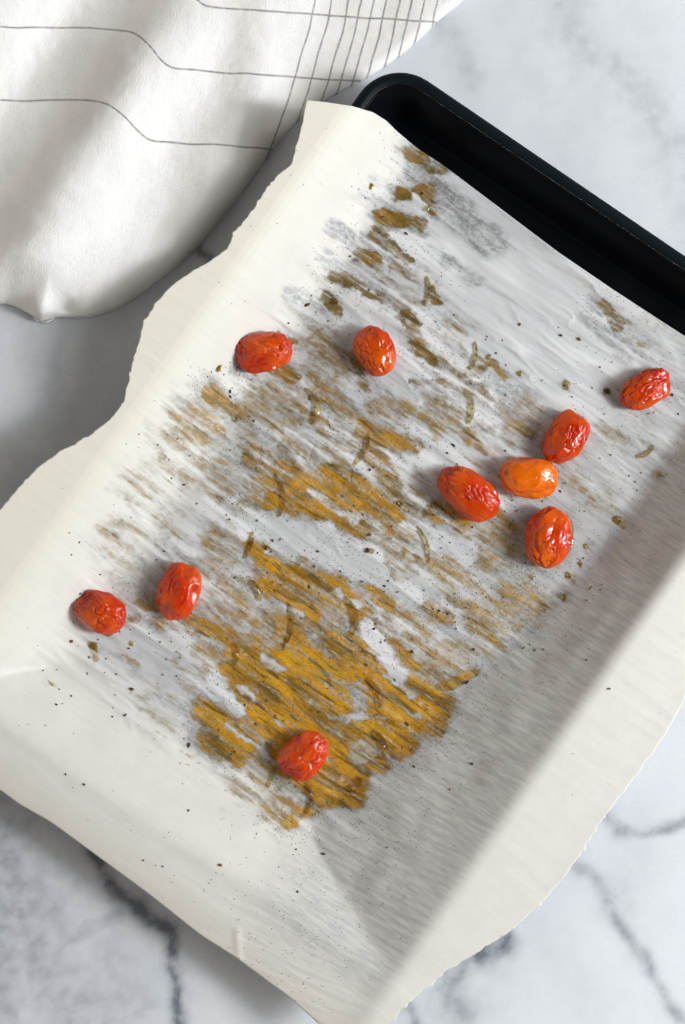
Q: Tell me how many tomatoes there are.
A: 10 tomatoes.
